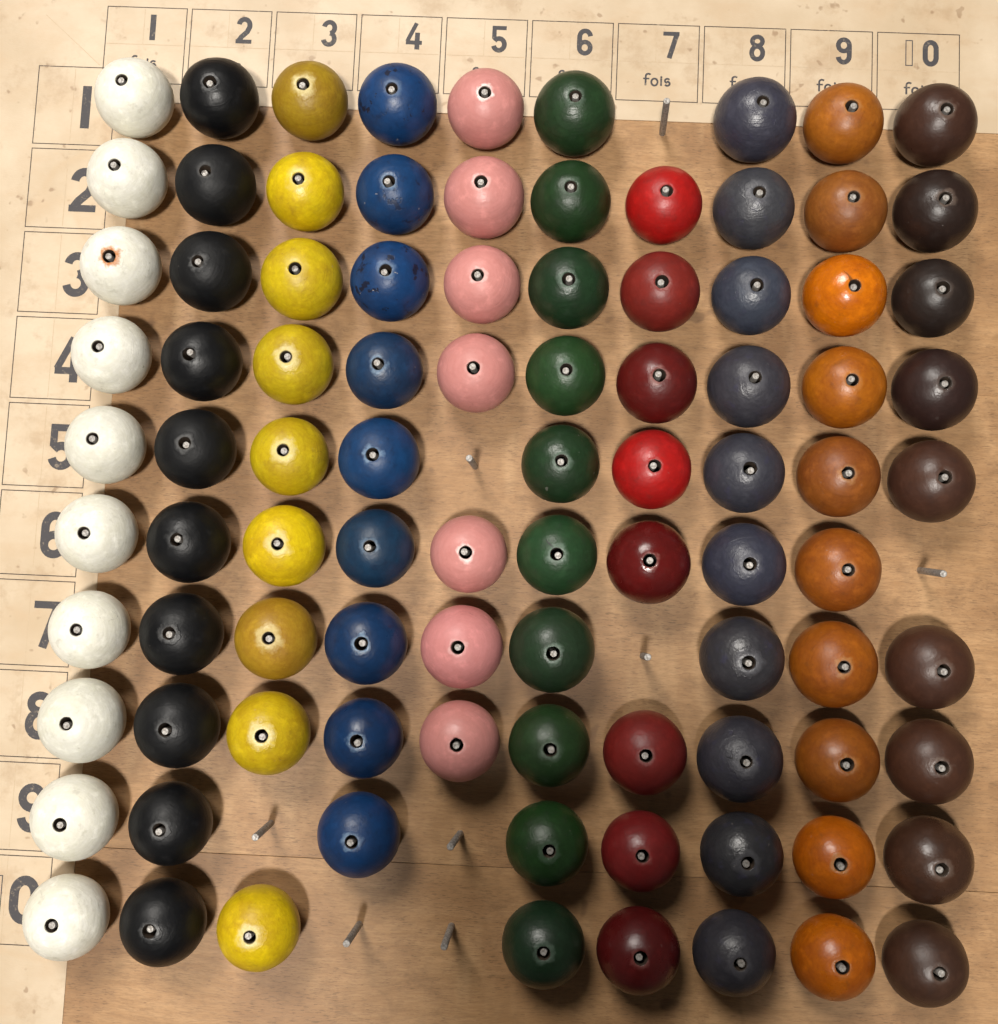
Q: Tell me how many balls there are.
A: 92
